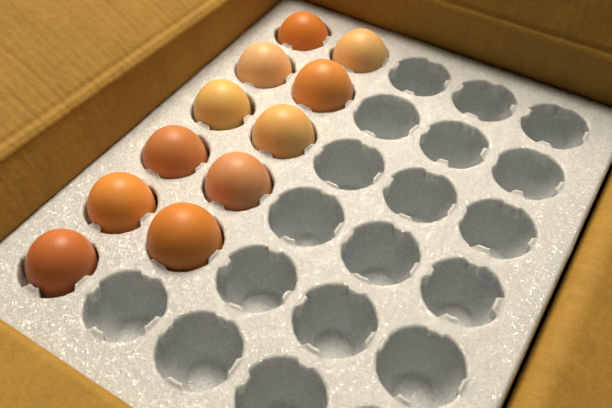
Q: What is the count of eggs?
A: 11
